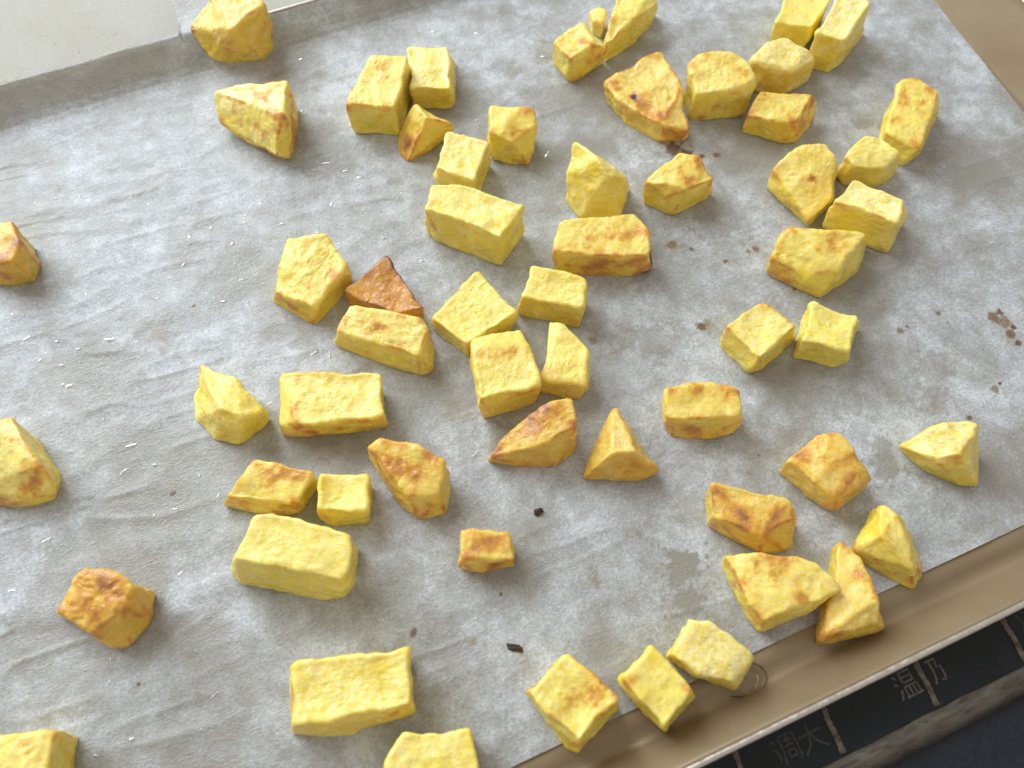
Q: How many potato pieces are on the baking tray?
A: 59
